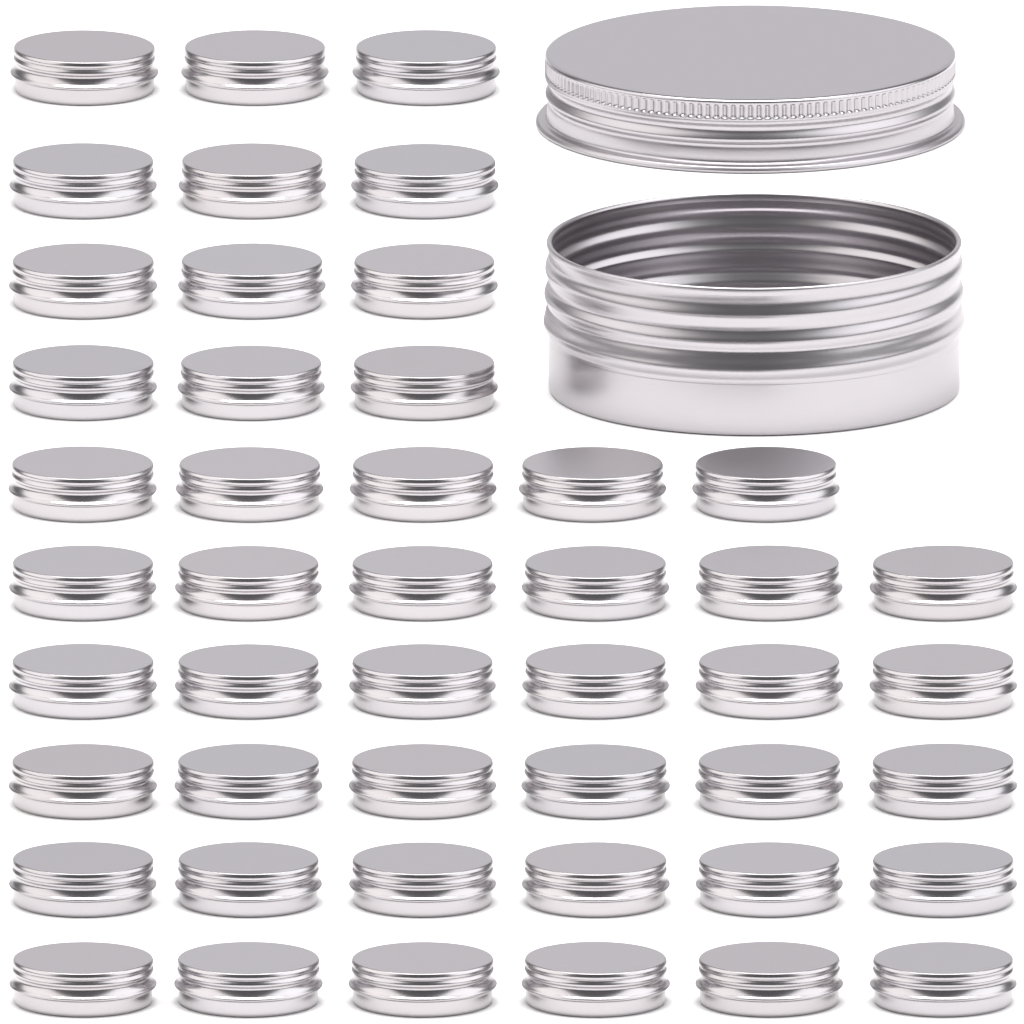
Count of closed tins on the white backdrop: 47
